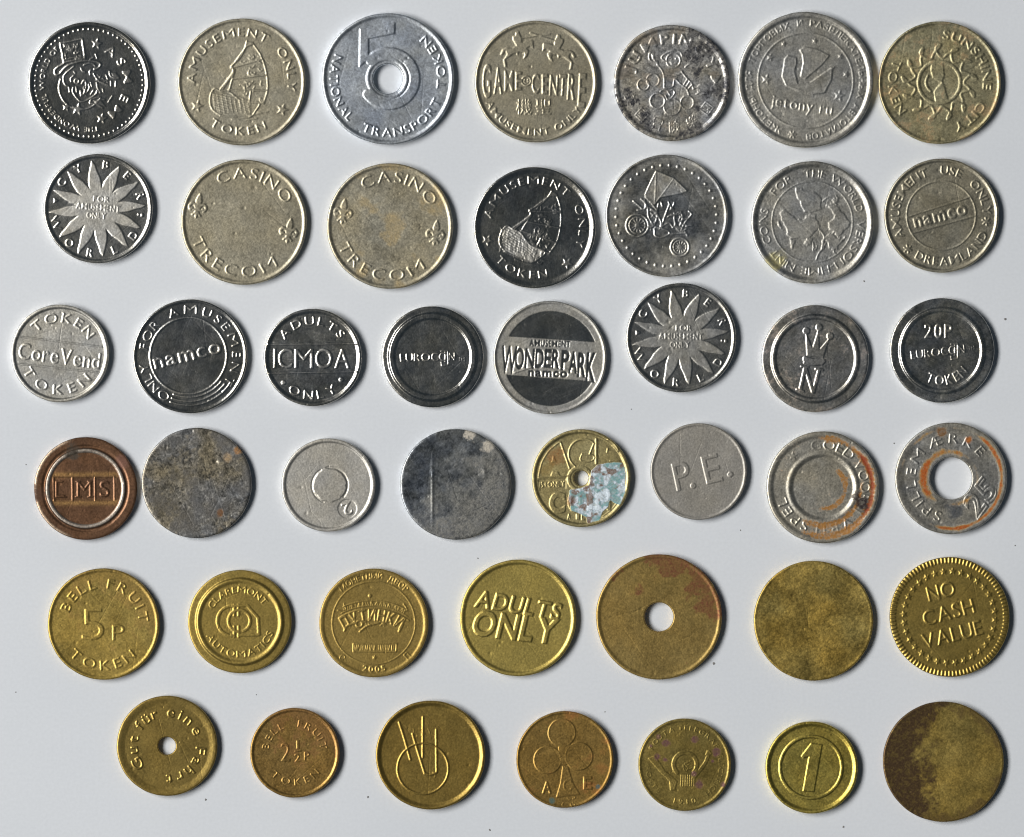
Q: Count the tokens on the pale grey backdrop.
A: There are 44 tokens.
